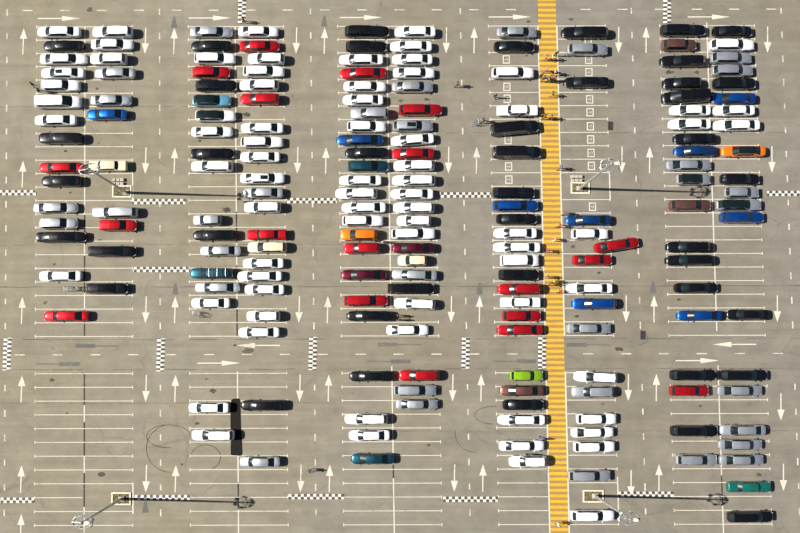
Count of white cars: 75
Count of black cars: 42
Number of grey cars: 33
